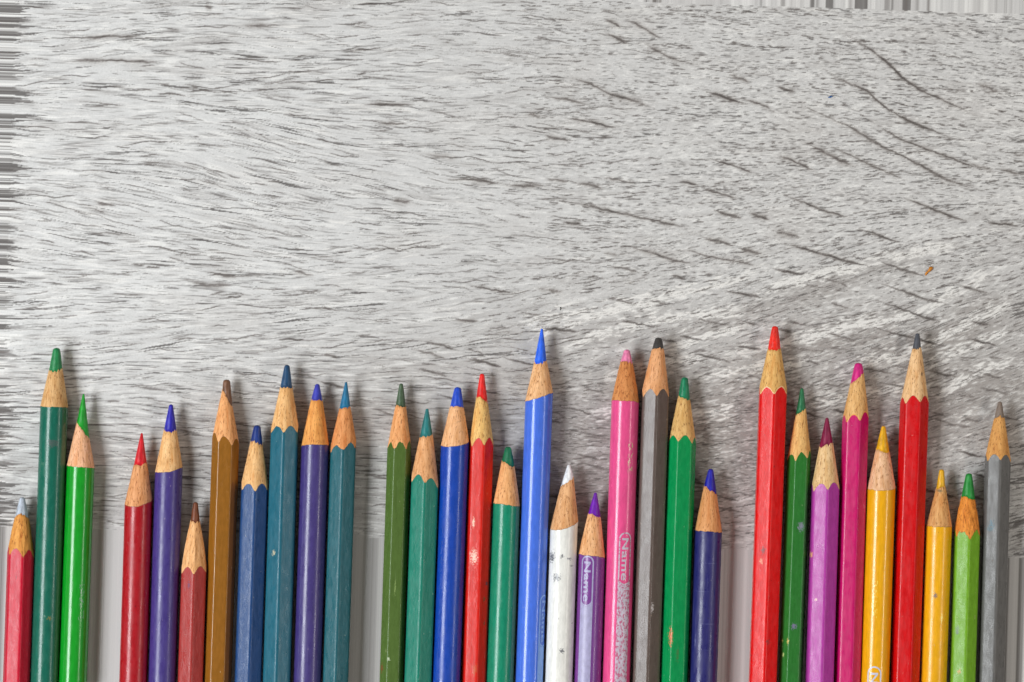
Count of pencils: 32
